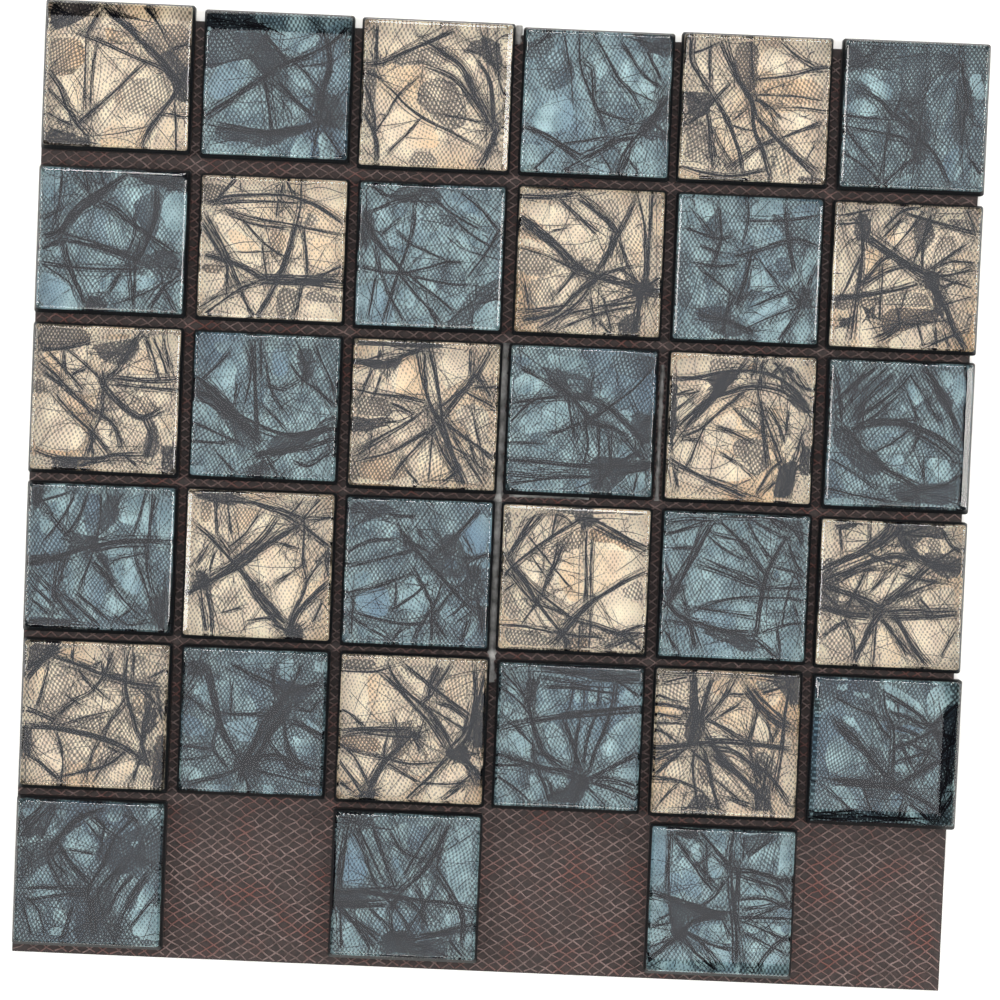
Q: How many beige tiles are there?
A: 15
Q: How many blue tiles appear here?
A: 18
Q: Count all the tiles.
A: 33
